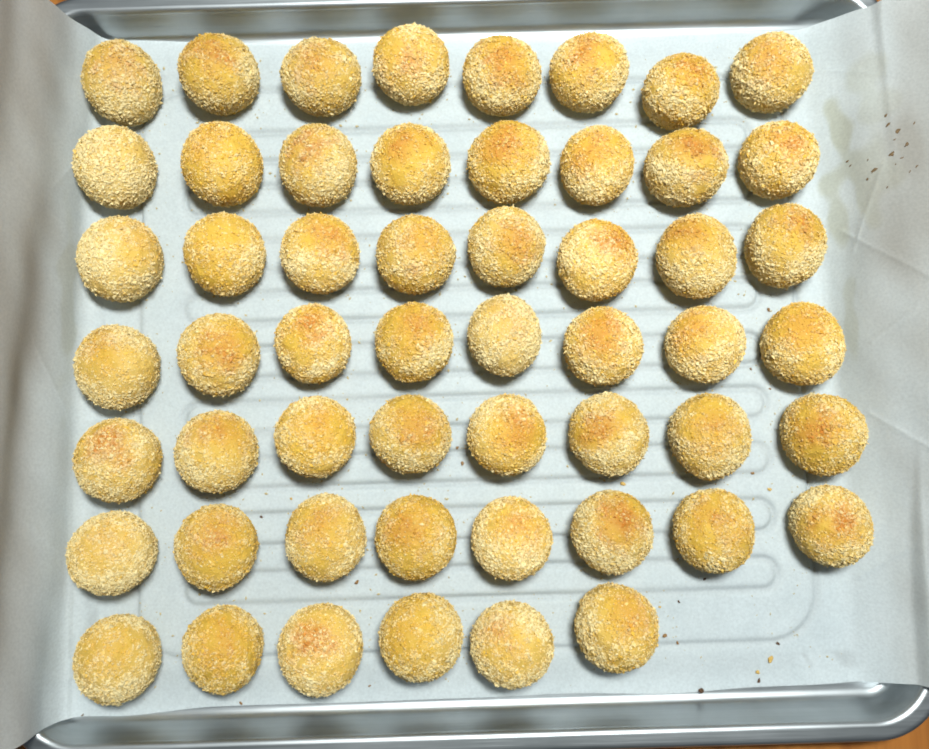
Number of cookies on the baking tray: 54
